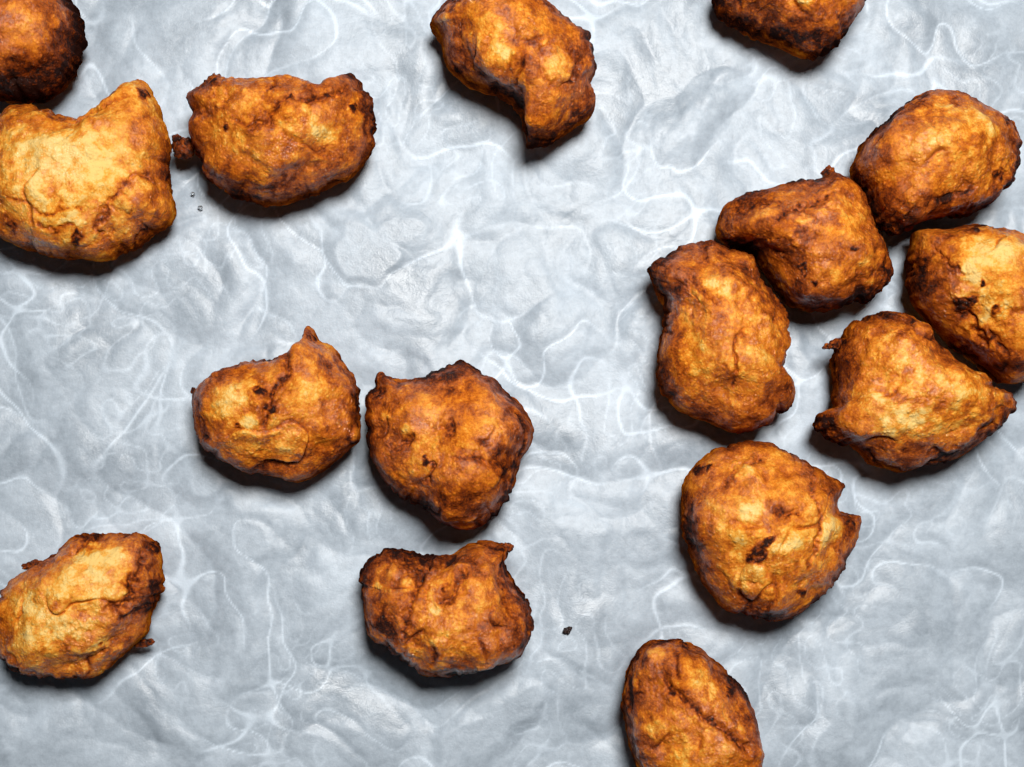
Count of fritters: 16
